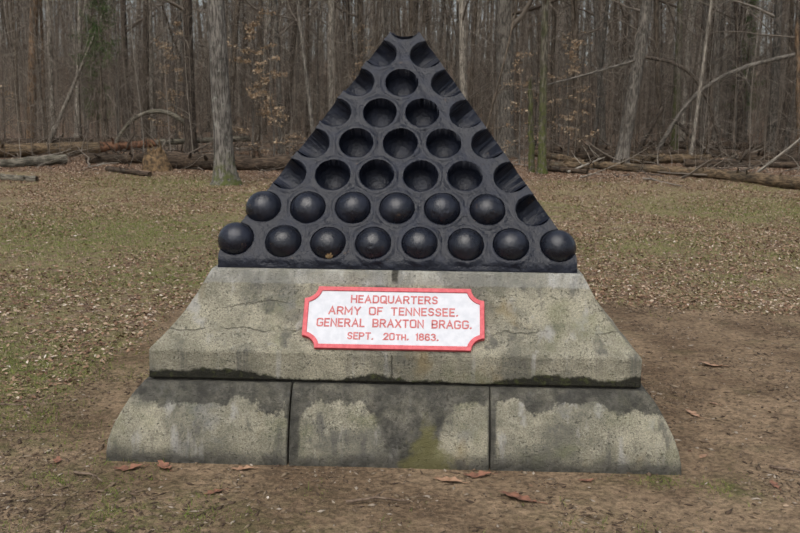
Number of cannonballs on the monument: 14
